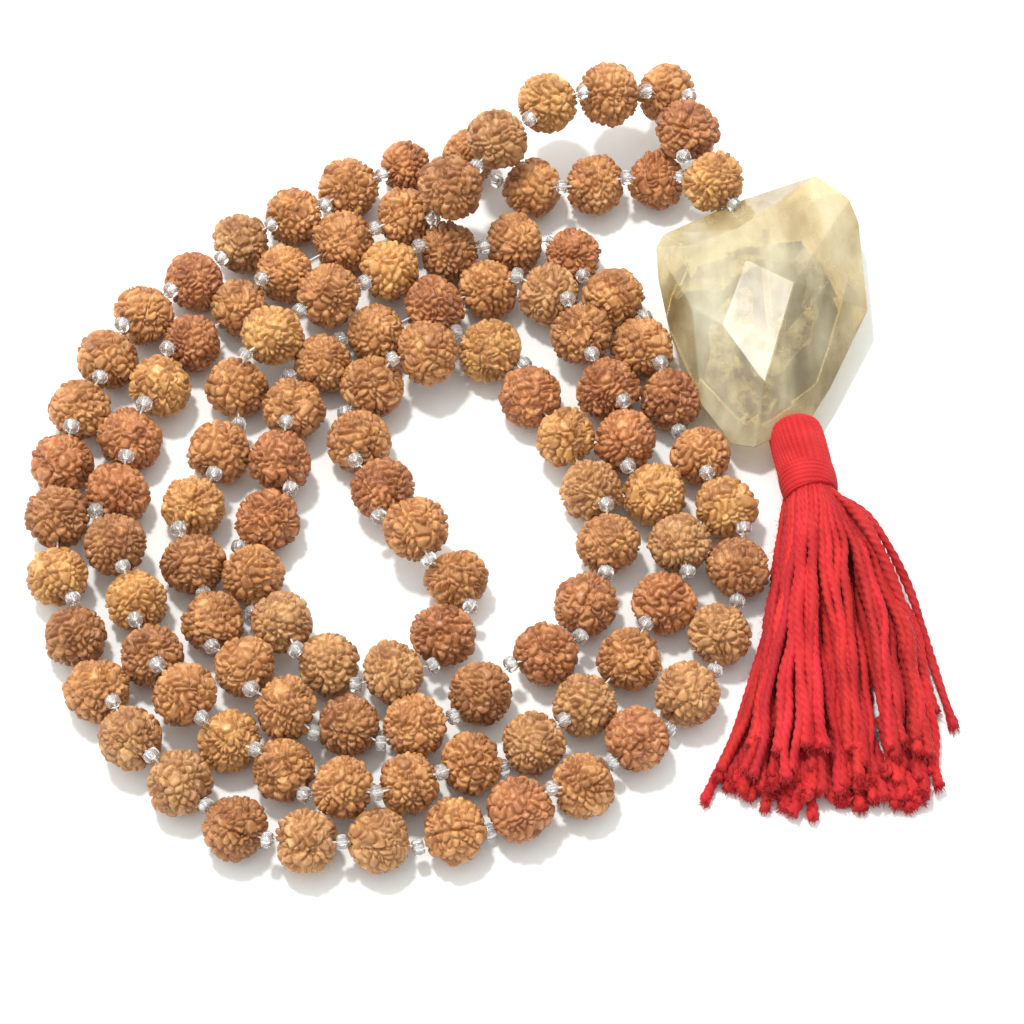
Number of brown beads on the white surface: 109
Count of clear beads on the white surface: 98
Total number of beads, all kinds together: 207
